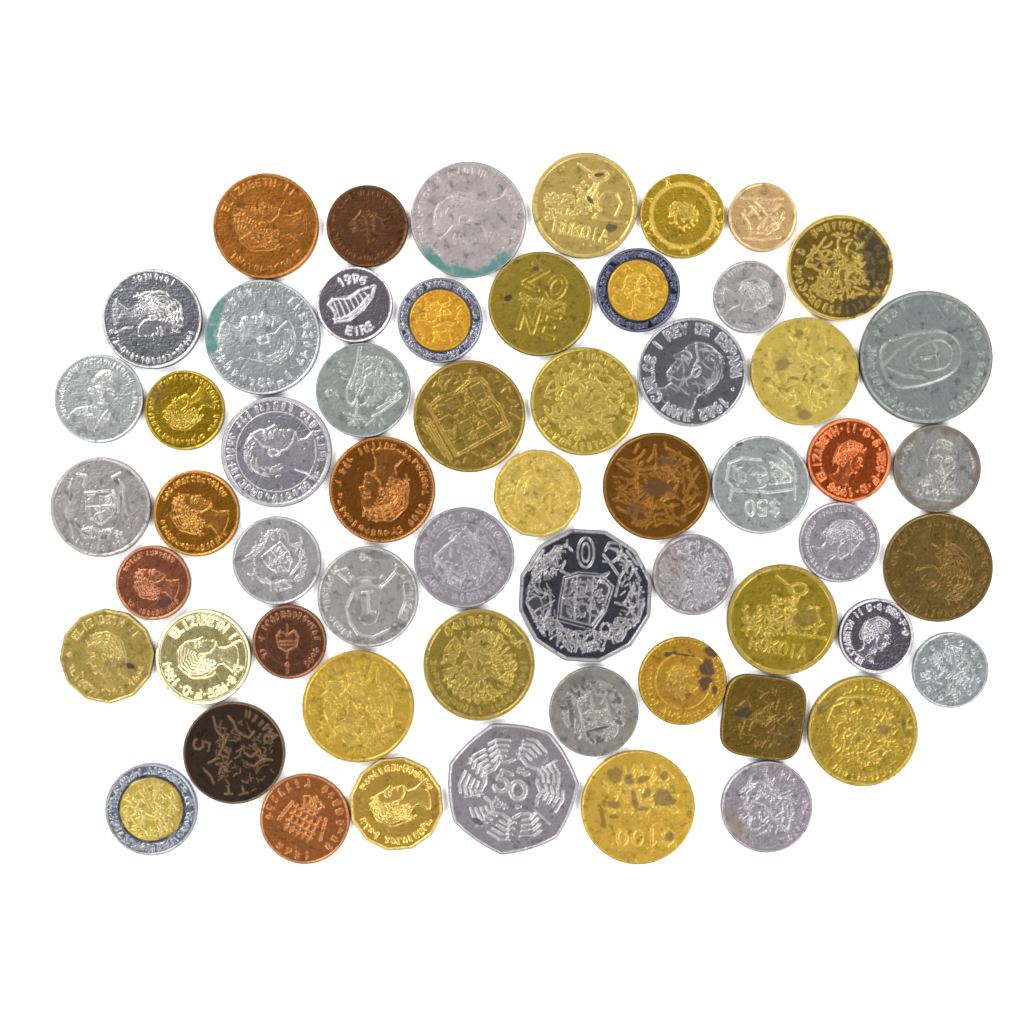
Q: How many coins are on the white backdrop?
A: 58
